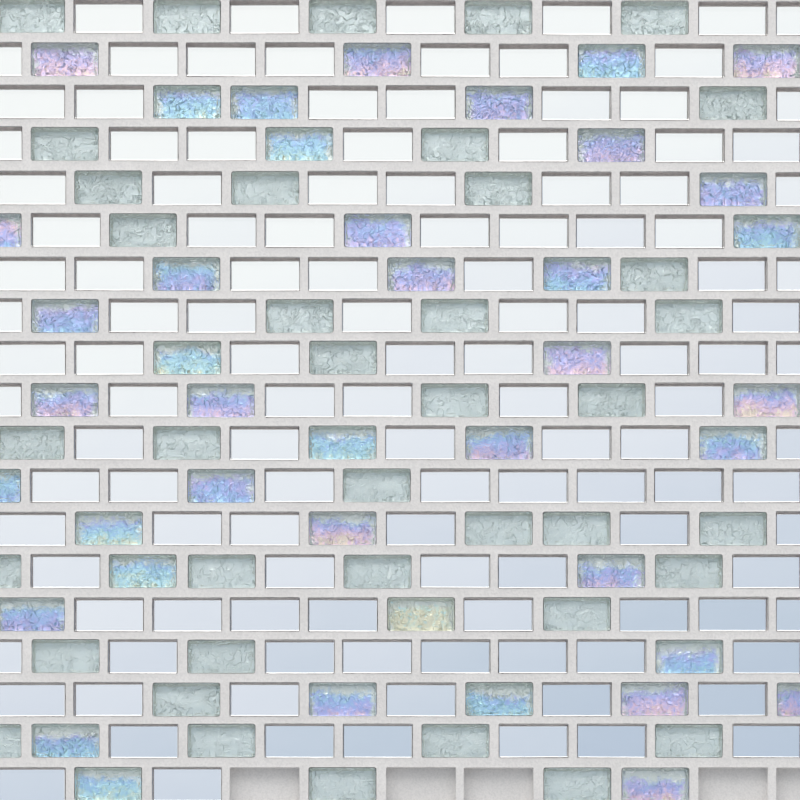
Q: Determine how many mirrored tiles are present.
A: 124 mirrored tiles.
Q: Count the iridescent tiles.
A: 41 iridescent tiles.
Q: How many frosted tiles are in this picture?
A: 39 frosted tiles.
